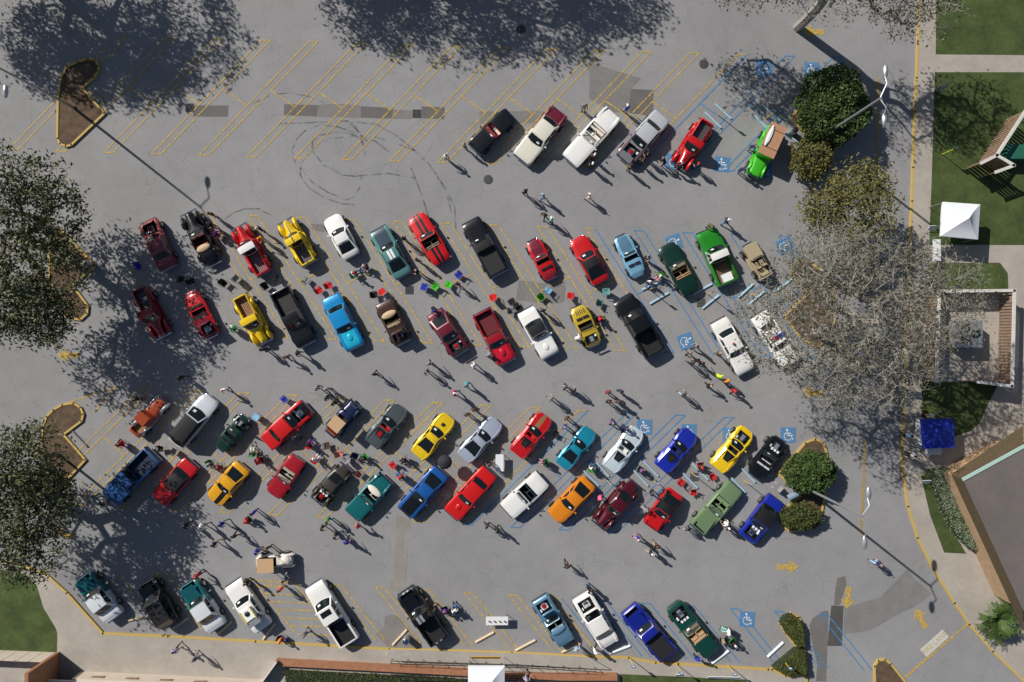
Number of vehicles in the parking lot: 72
